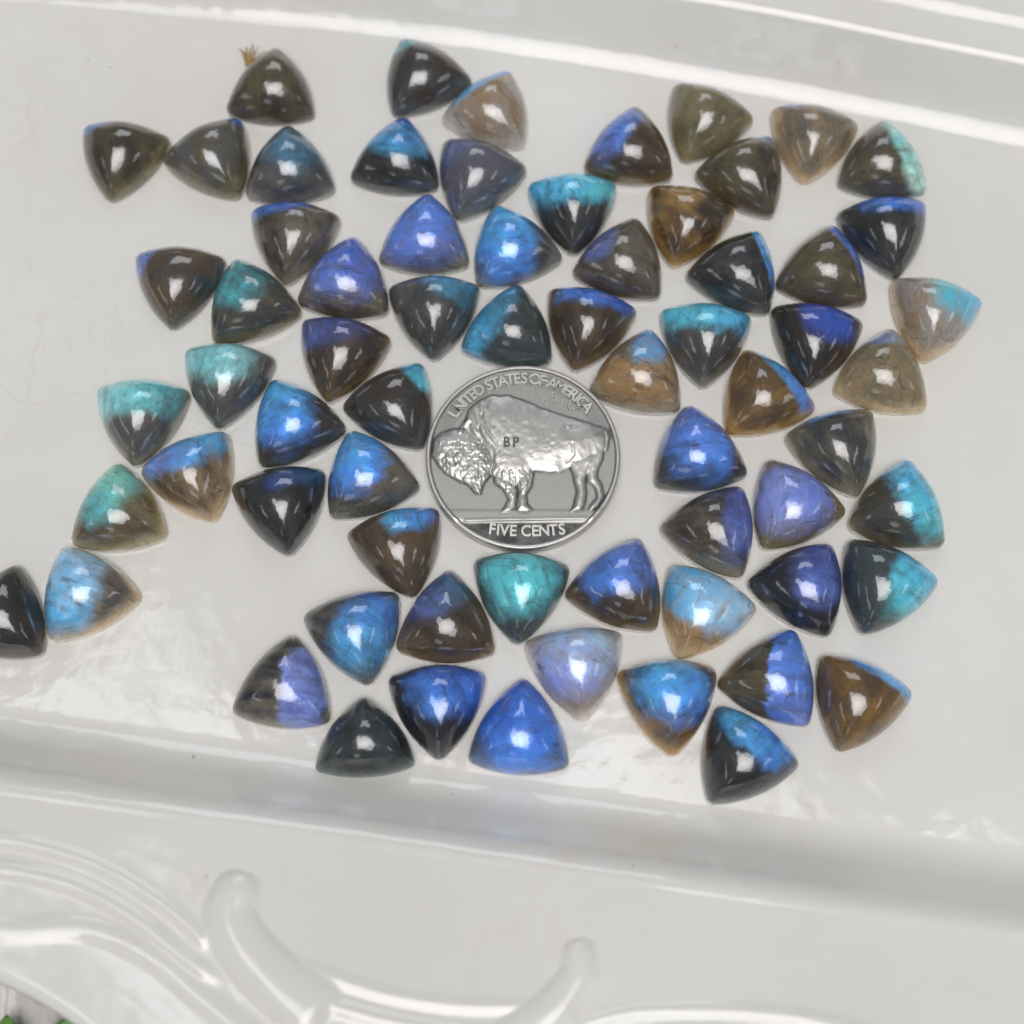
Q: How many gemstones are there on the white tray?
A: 67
